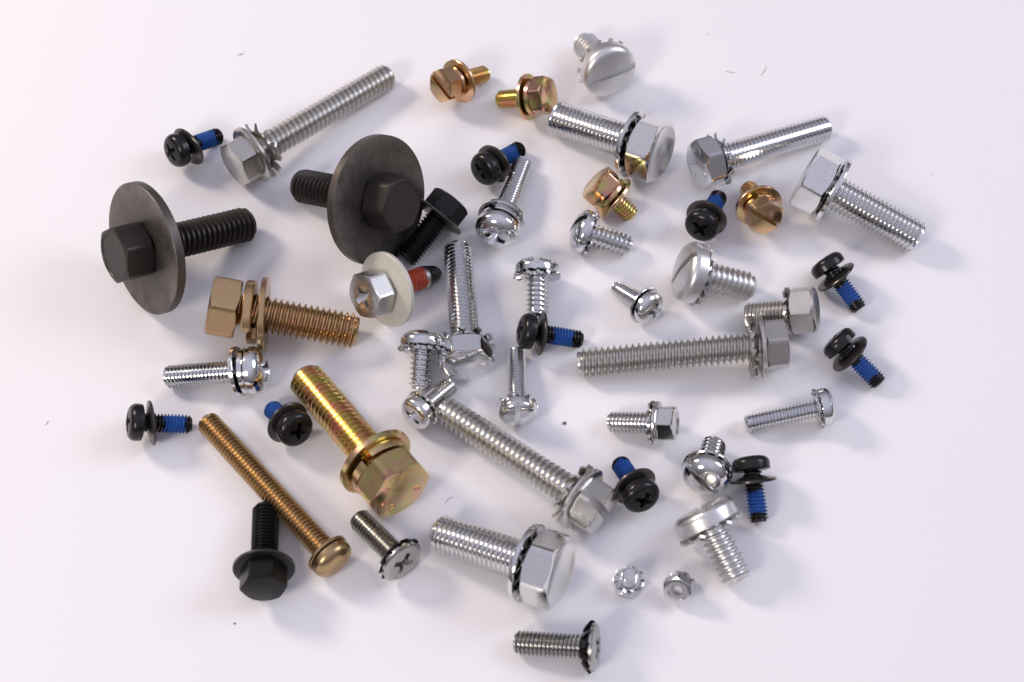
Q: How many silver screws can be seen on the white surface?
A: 28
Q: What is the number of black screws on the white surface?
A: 14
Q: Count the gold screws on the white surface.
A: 7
